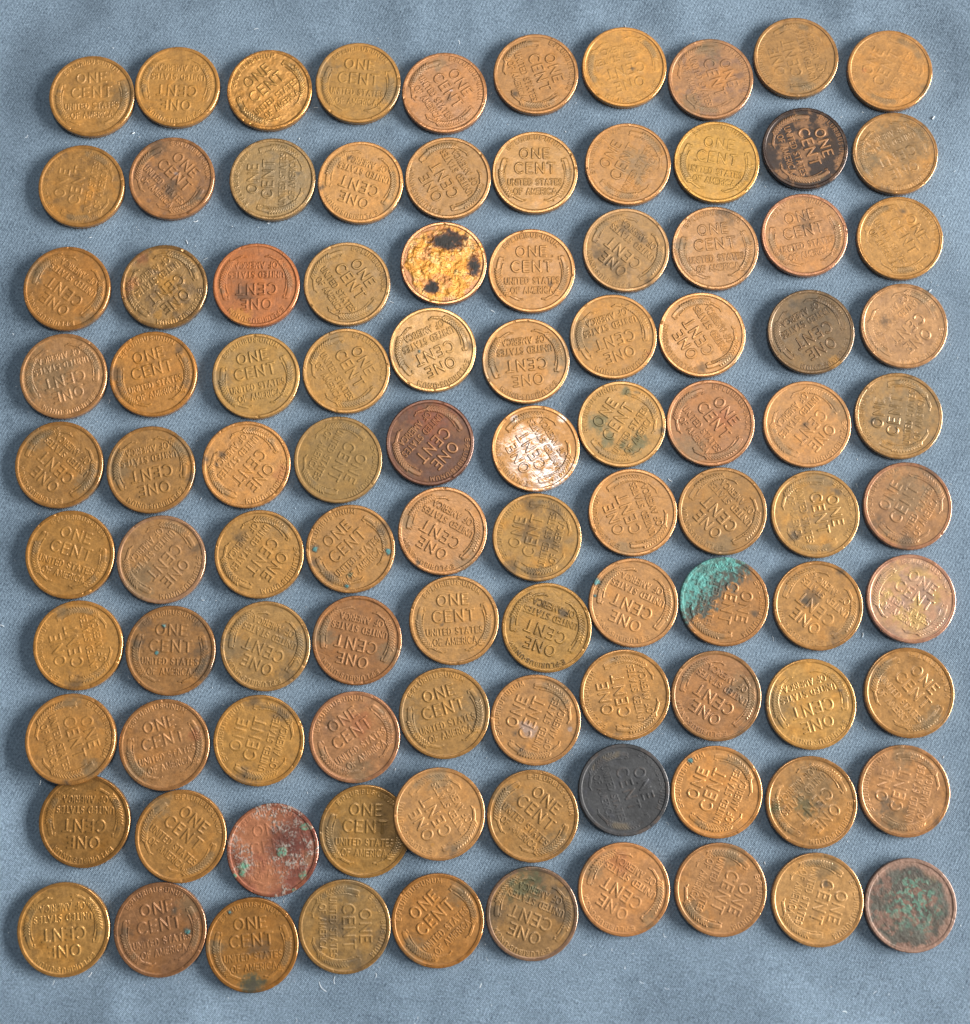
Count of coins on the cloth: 100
